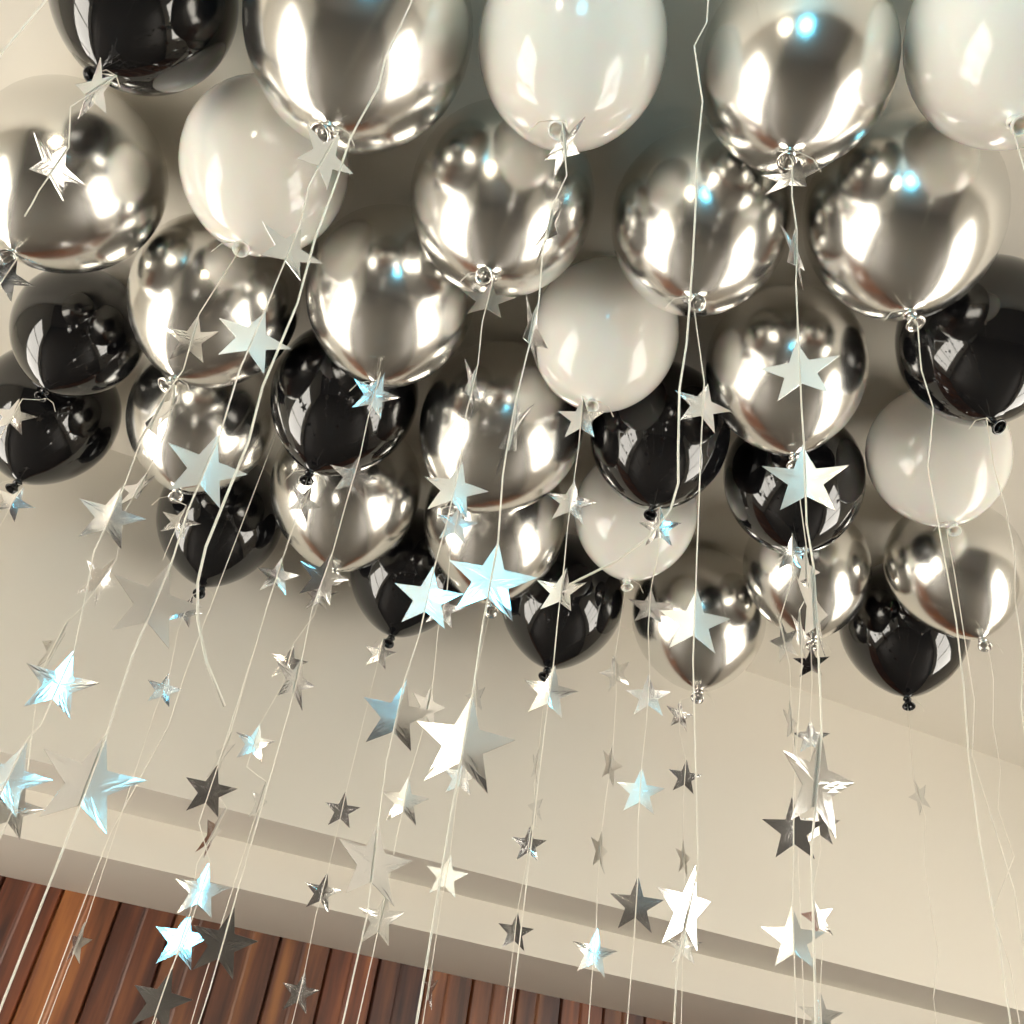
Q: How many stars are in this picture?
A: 110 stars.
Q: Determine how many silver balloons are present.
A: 16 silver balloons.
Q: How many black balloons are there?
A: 11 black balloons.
